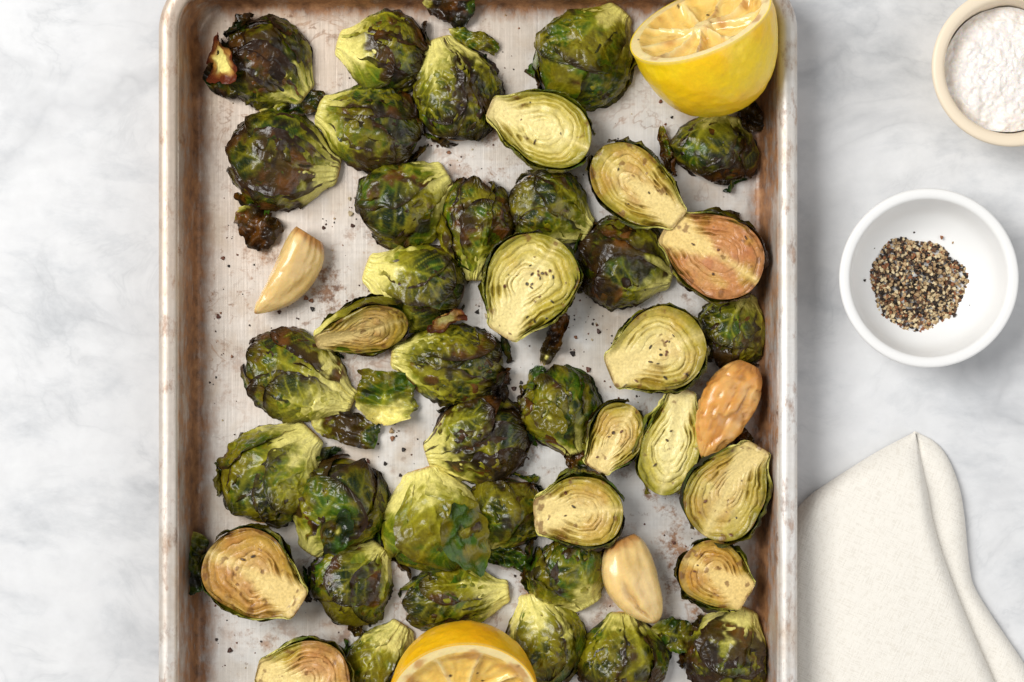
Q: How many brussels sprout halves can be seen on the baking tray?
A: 41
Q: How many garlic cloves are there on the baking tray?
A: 3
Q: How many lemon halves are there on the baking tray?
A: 2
